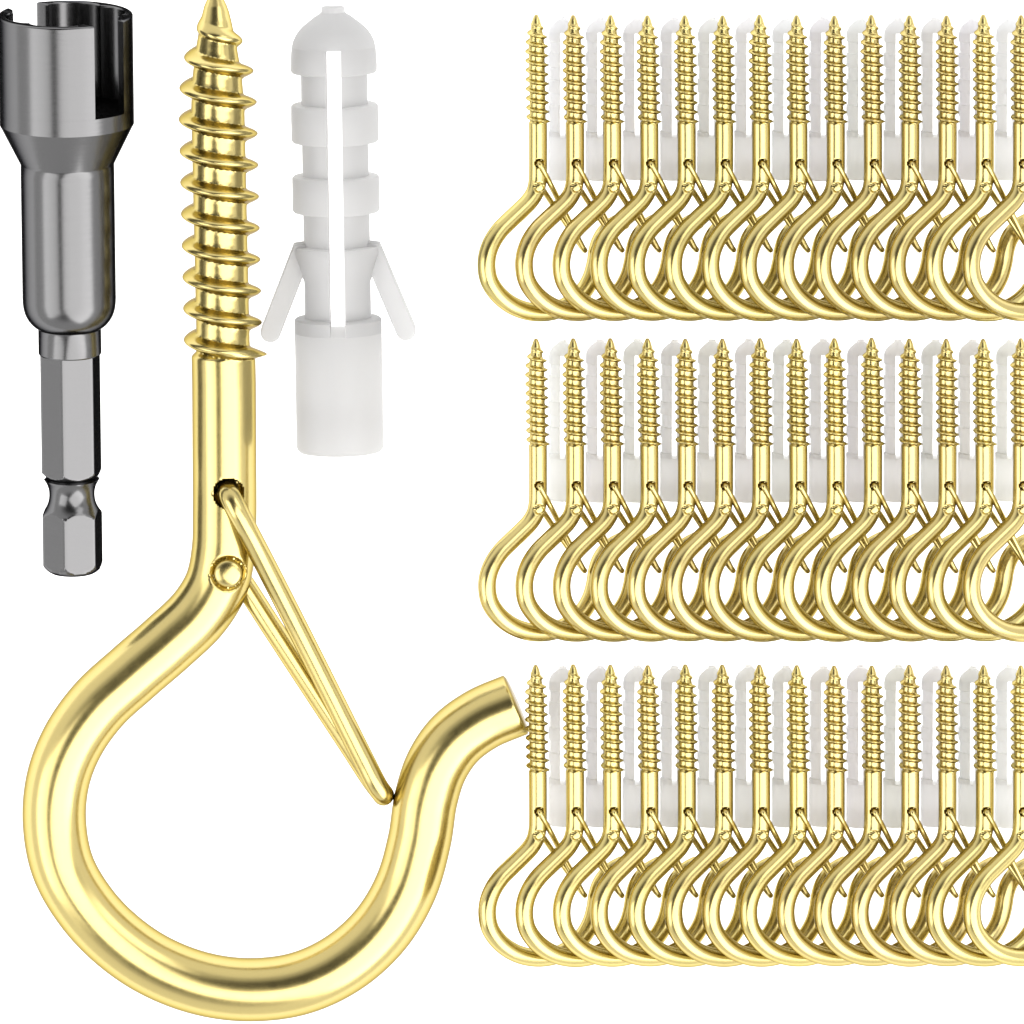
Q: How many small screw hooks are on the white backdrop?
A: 42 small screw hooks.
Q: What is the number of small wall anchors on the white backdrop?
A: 39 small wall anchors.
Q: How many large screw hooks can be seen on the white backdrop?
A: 1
